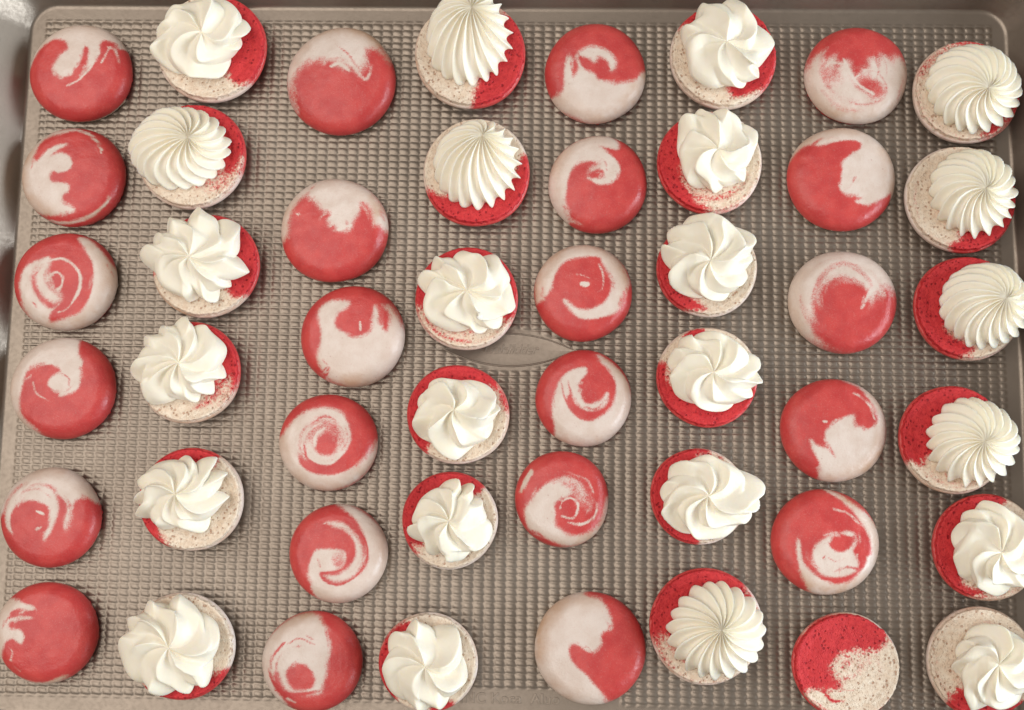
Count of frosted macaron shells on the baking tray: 24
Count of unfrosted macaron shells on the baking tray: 24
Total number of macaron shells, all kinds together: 48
